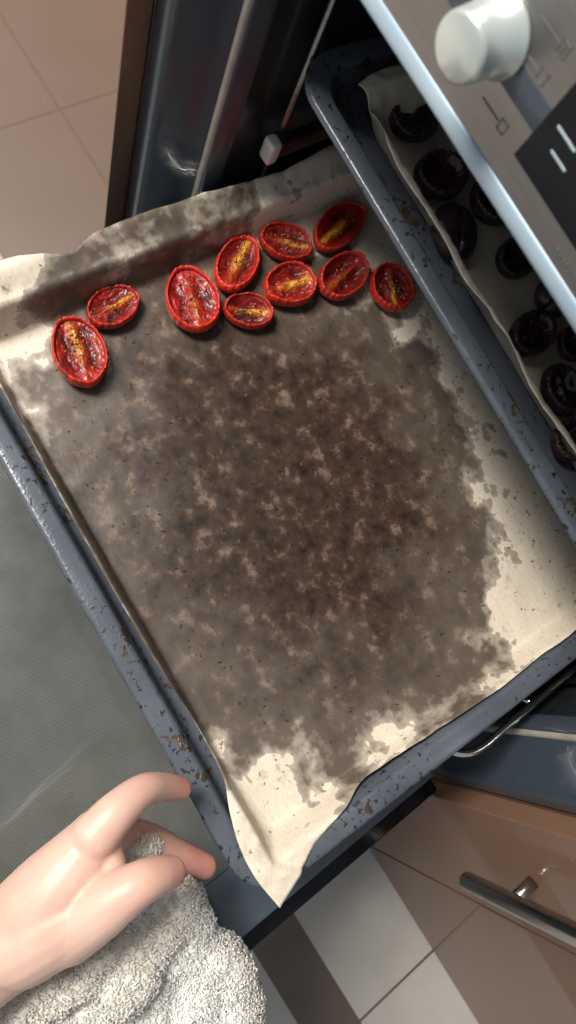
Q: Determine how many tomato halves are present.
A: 10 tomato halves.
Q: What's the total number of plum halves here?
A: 10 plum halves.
